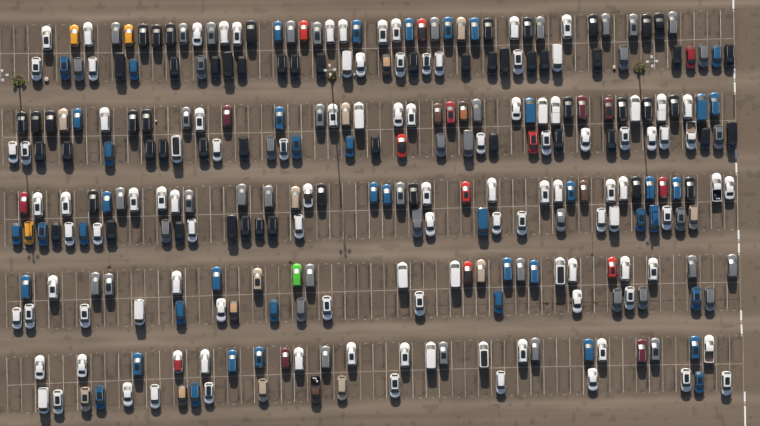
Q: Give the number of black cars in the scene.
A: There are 59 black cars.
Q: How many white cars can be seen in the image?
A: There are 107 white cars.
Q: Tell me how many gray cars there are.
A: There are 44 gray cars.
